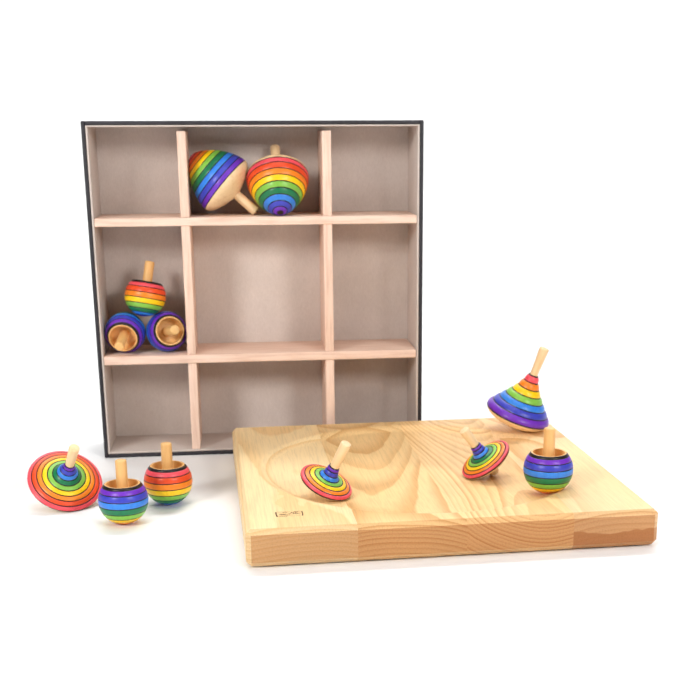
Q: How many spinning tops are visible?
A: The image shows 12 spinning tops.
